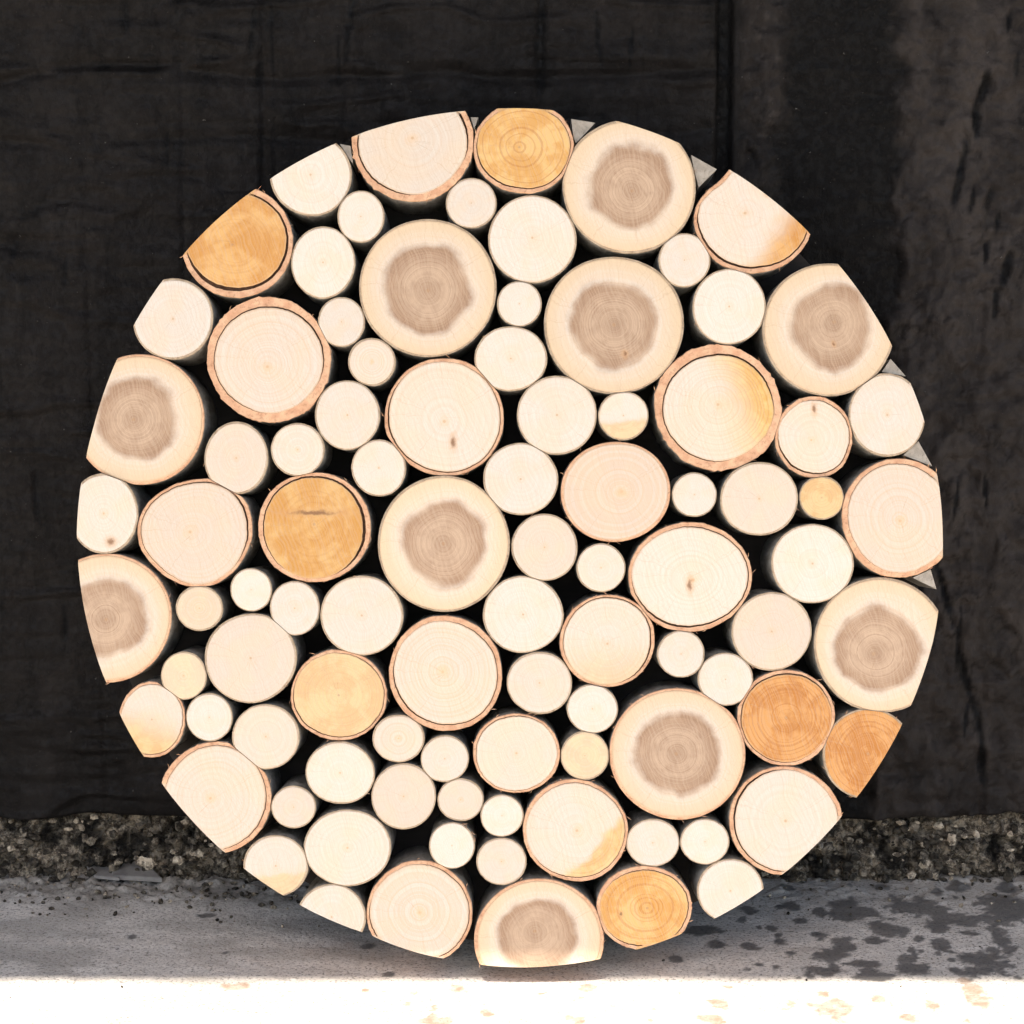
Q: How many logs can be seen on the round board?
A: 92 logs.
